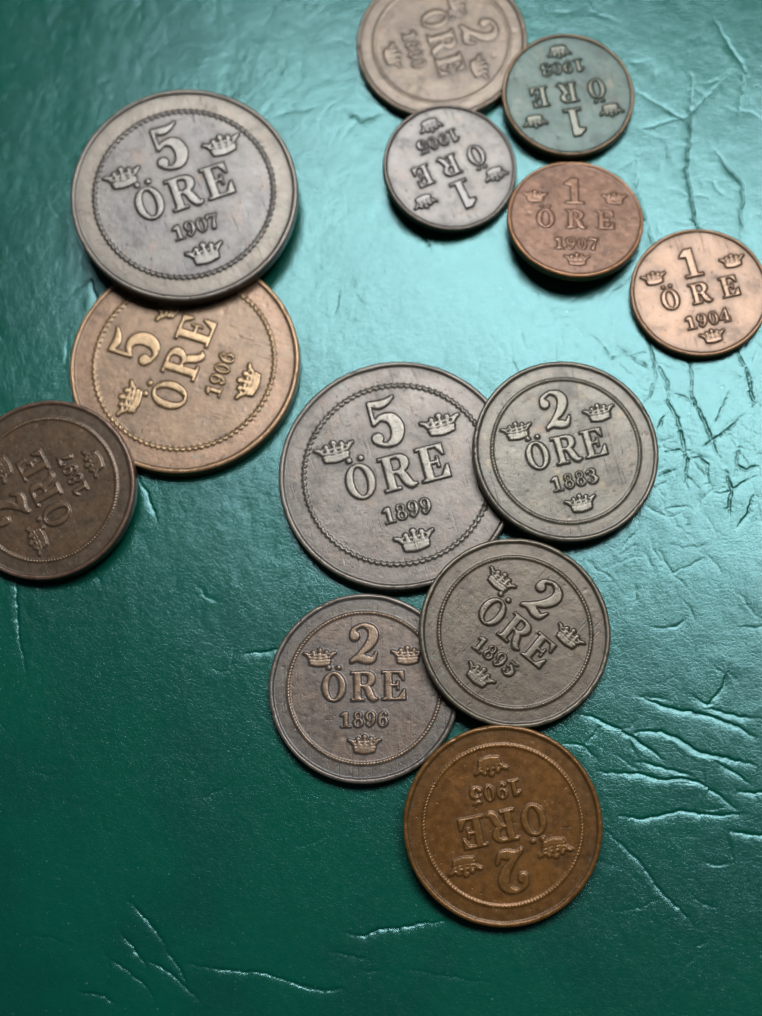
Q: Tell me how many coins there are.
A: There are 13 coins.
